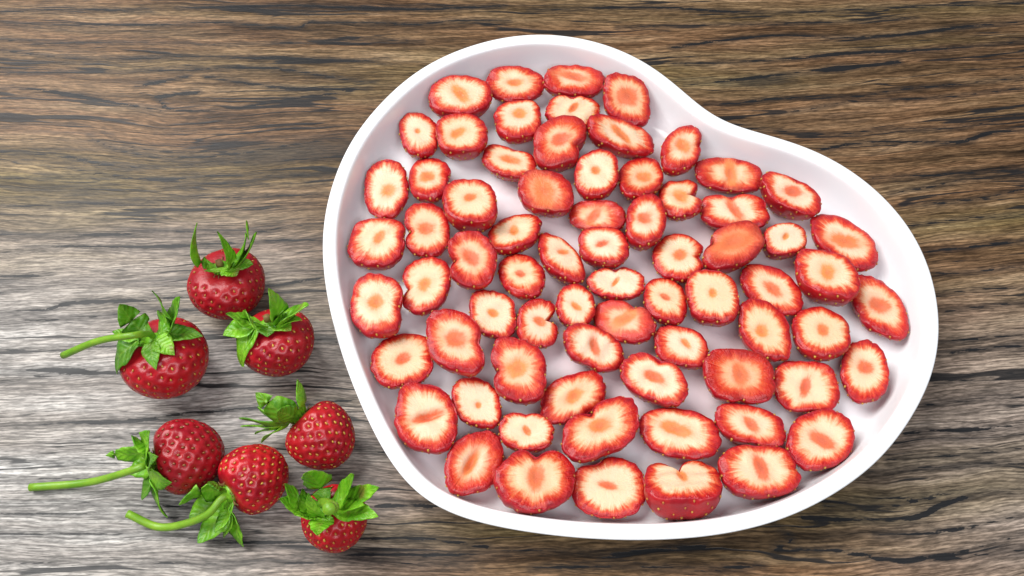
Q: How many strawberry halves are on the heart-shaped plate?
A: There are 71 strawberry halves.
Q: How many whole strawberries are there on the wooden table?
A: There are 7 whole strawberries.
